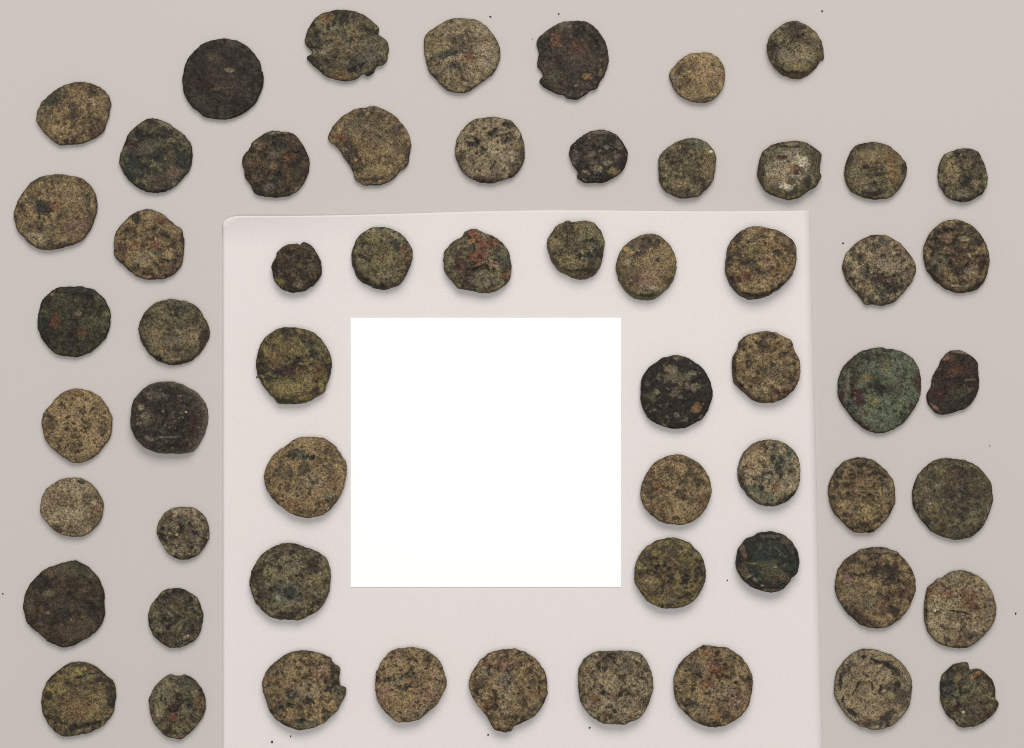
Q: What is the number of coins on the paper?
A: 58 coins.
